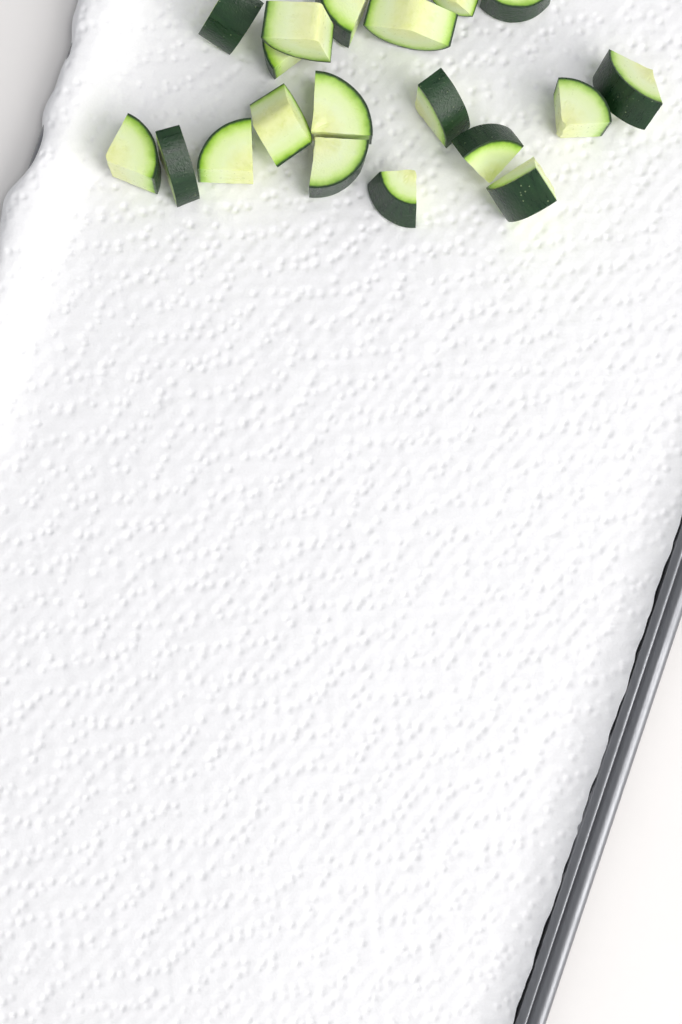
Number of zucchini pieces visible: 19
